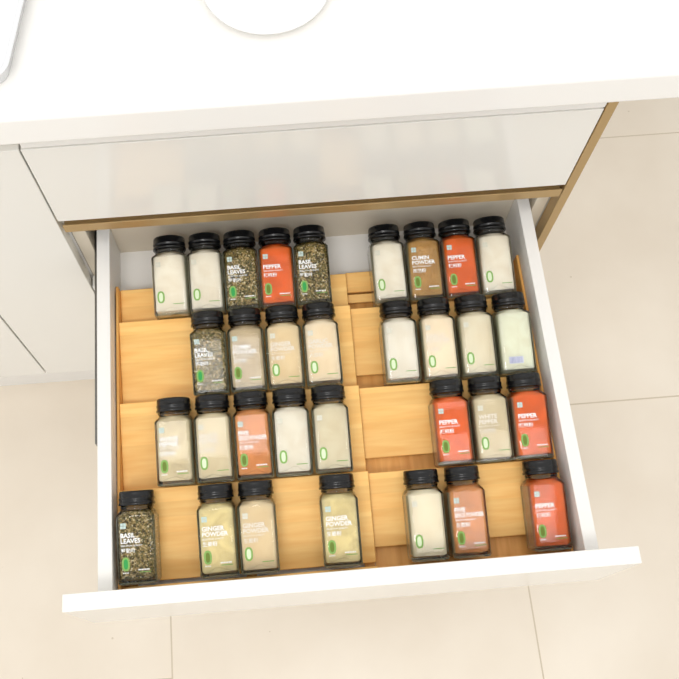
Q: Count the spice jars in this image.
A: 32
